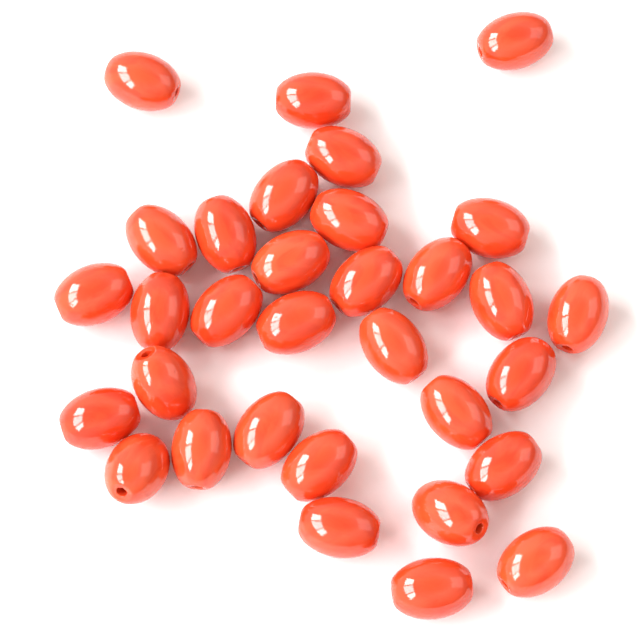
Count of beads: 32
